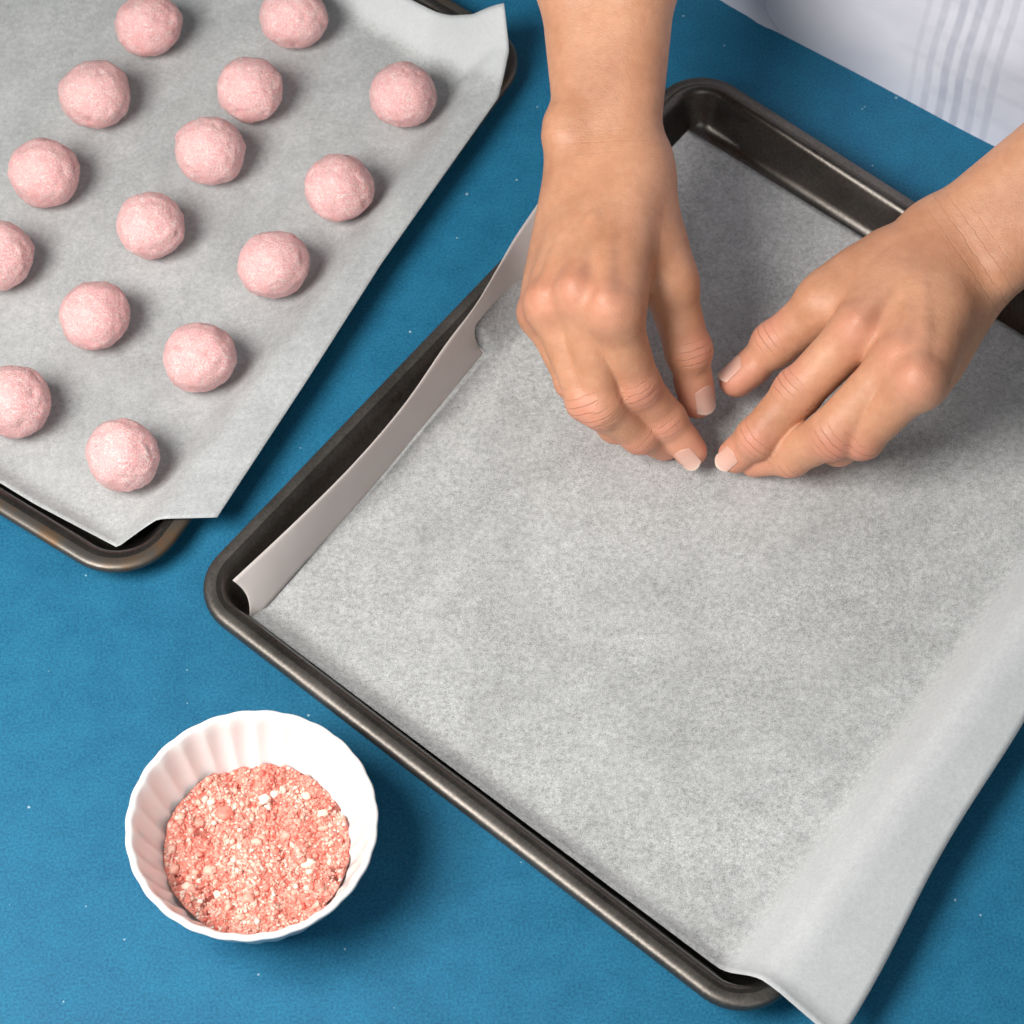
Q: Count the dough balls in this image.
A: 15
